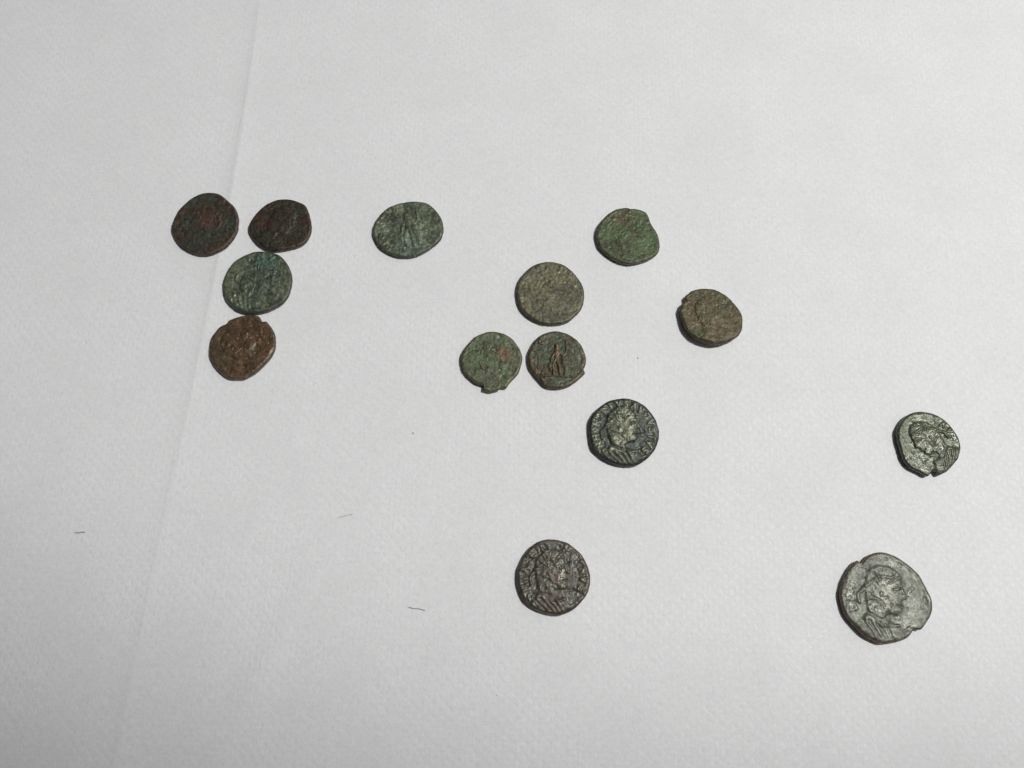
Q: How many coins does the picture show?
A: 14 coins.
